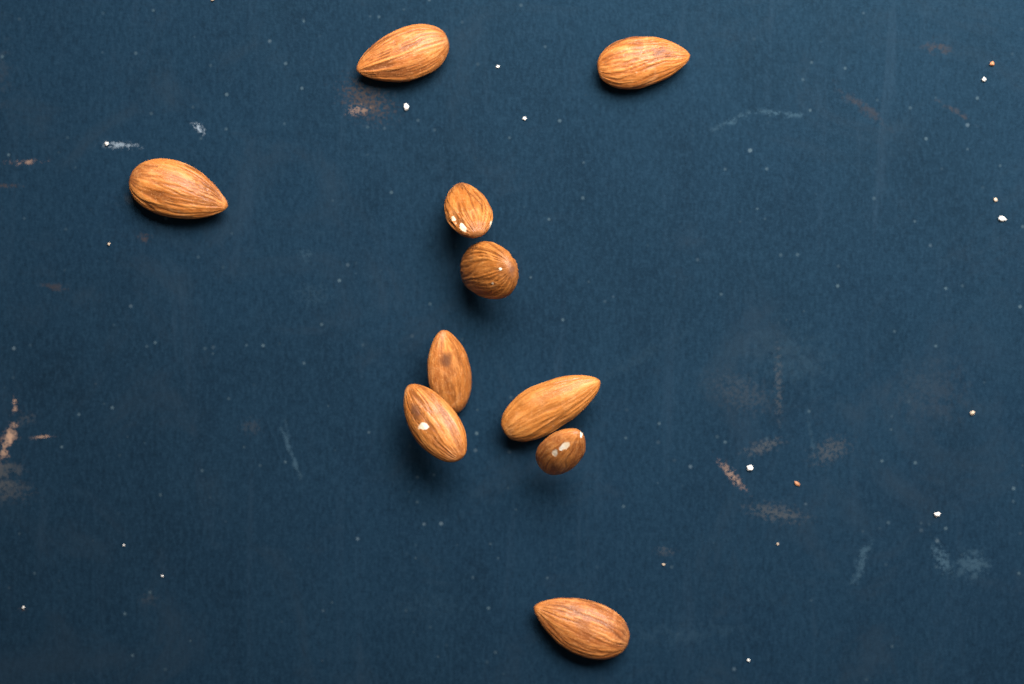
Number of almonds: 10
